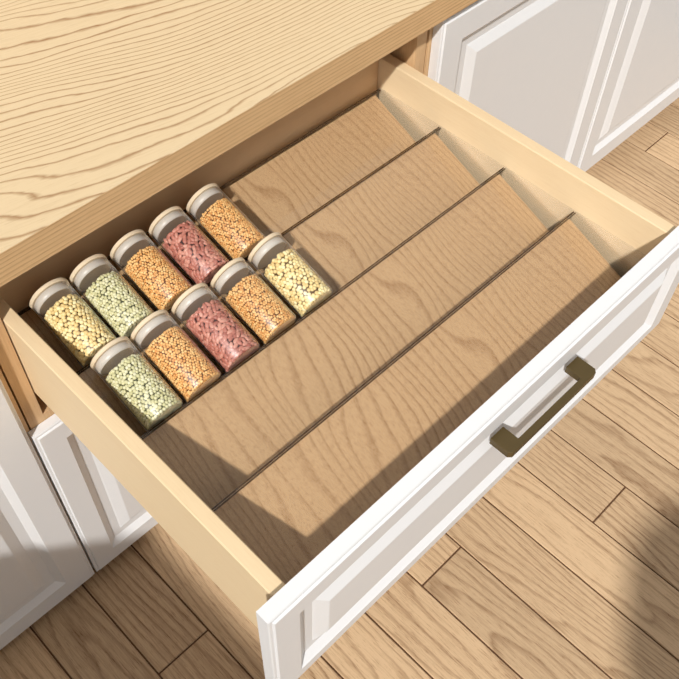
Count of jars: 10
